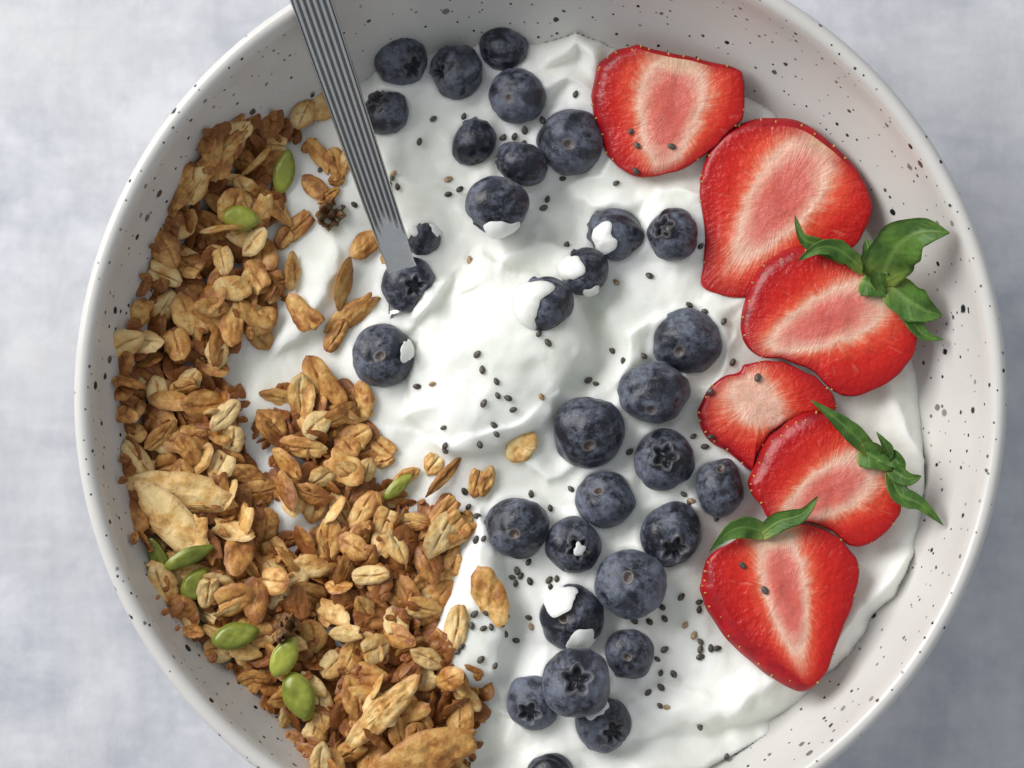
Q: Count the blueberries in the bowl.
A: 32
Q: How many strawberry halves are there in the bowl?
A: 6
